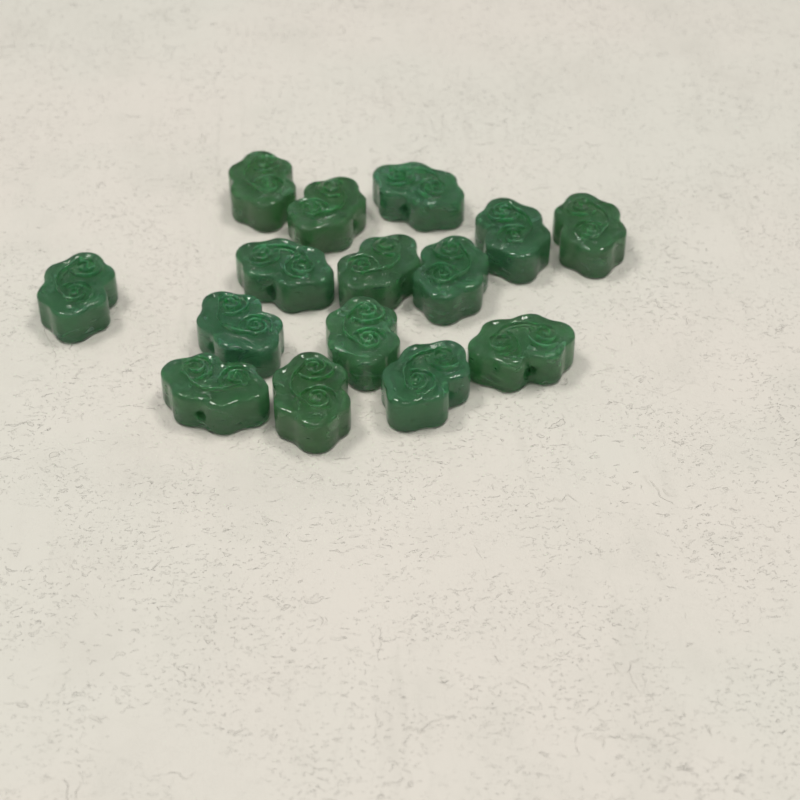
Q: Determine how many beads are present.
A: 15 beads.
